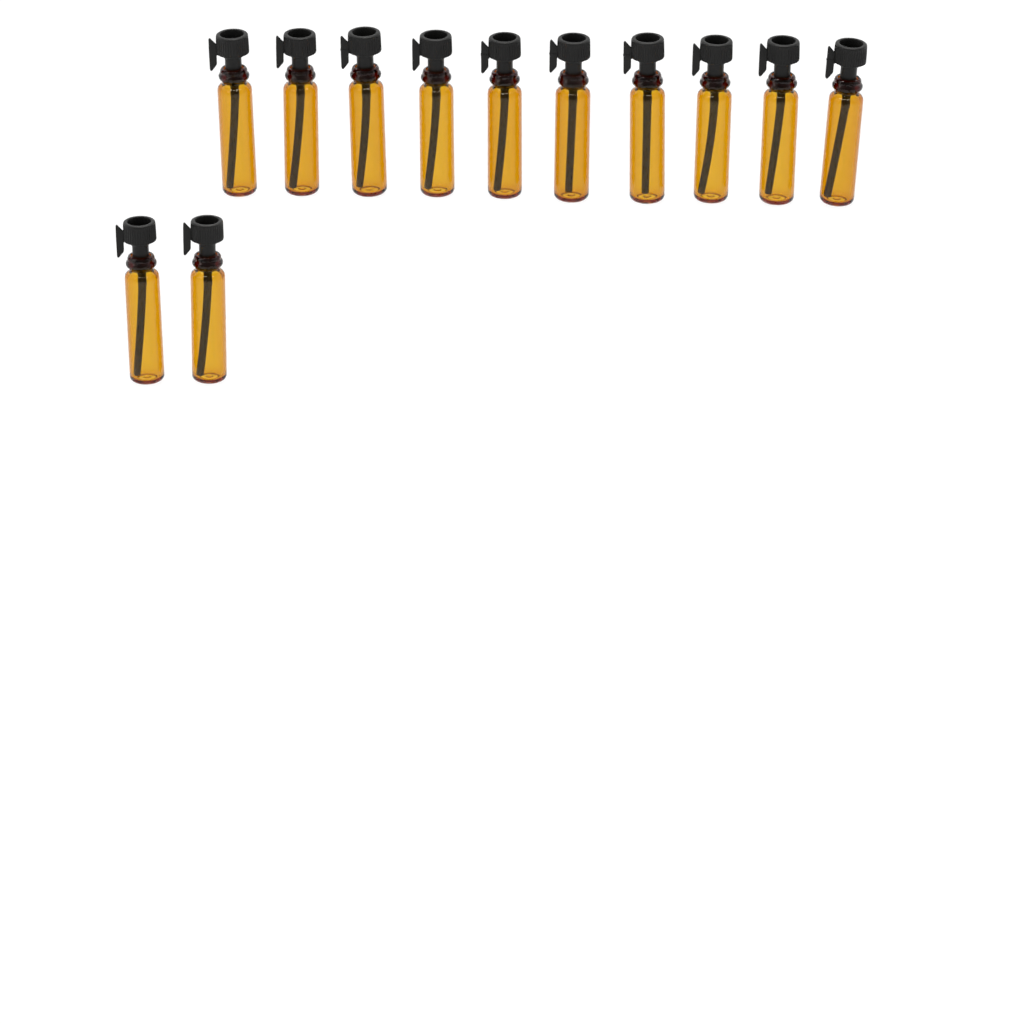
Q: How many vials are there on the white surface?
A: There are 12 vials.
